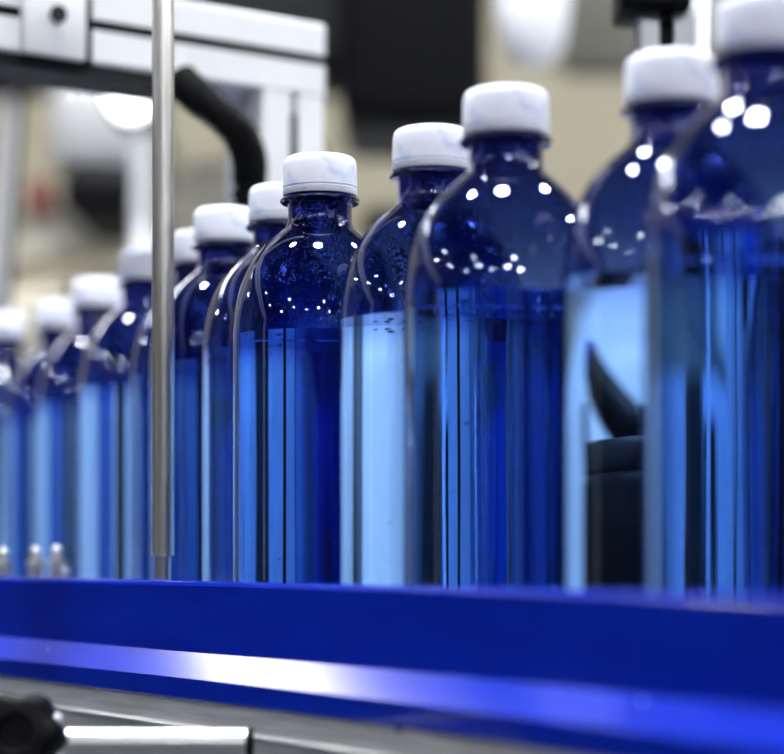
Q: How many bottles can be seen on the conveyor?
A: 12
